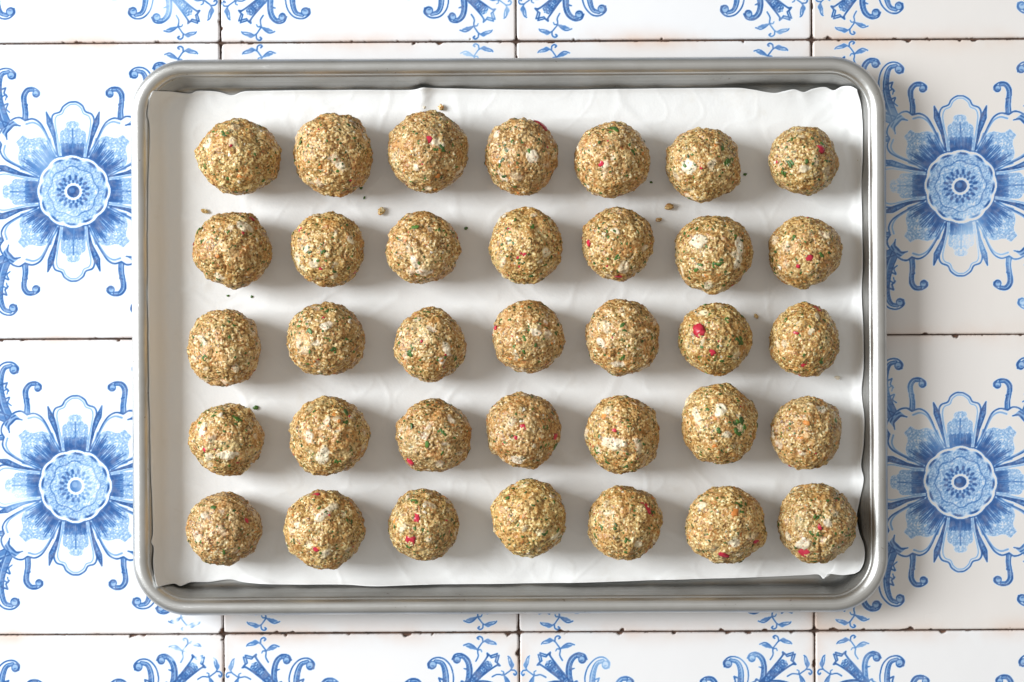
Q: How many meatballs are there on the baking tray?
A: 35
